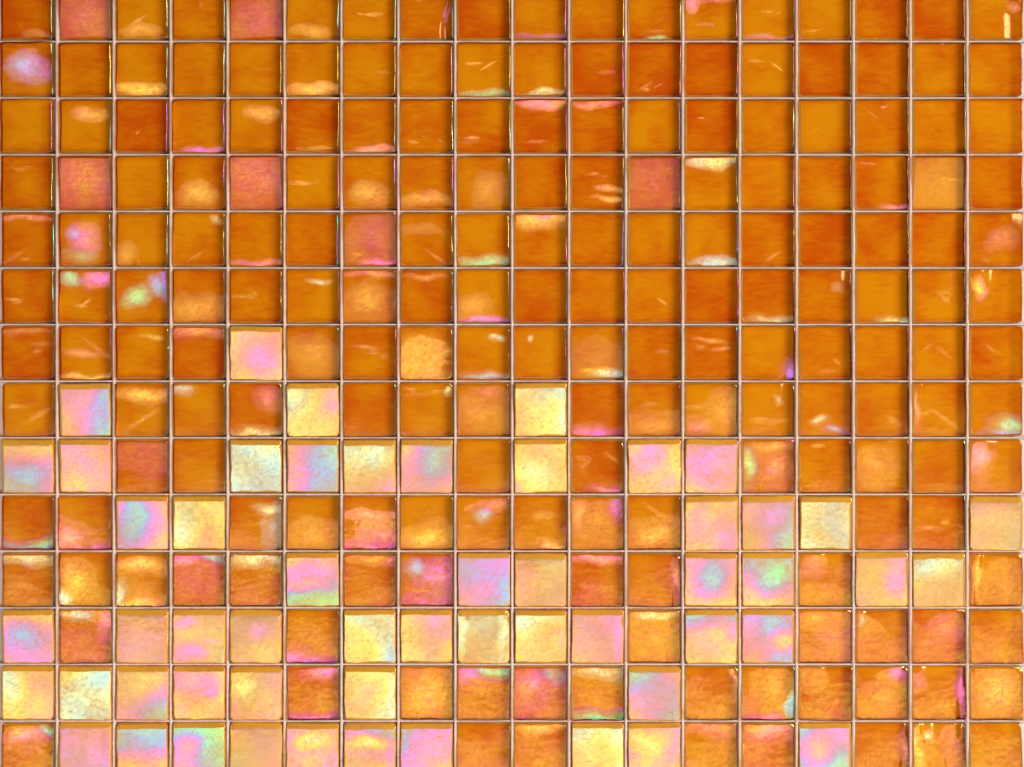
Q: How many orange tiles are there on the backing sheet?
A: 198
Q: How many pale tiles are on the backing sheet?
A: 54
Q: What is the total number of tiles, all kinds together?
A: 252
